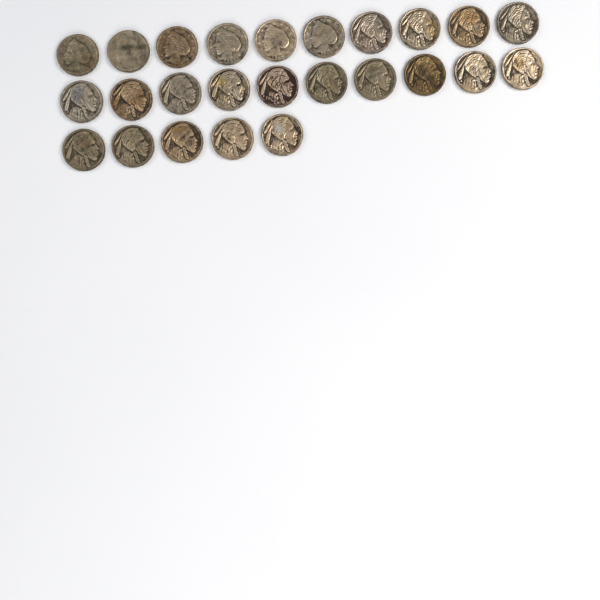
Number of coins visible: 25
